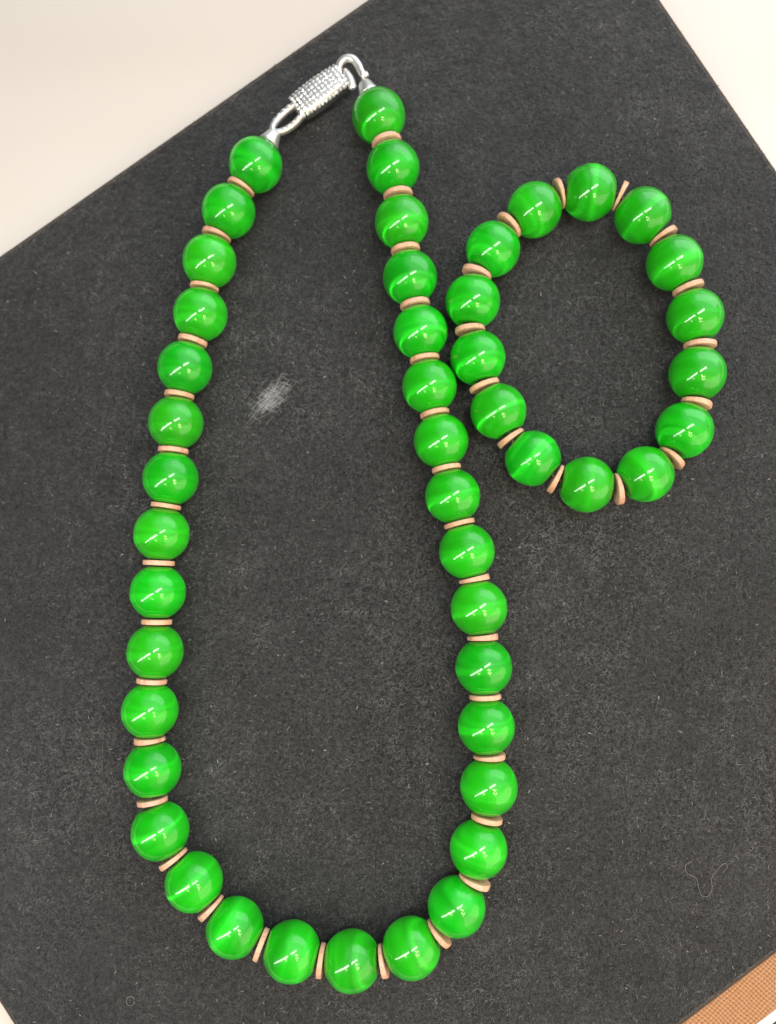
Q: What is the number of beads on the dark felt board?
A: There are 47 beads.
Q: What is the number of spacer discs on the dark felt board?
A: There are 46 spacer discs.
